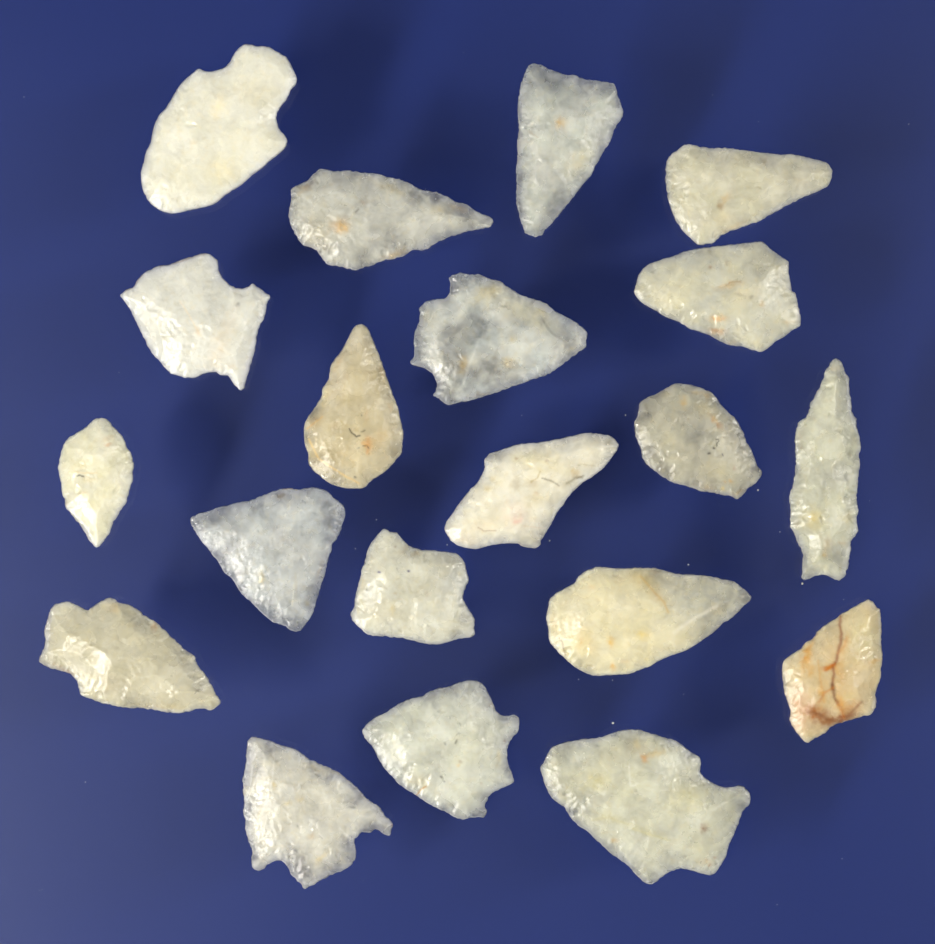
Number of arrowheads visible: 20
